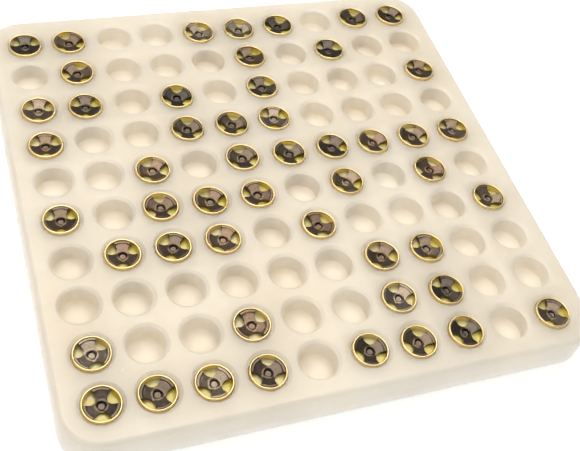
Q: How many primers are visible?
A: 51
